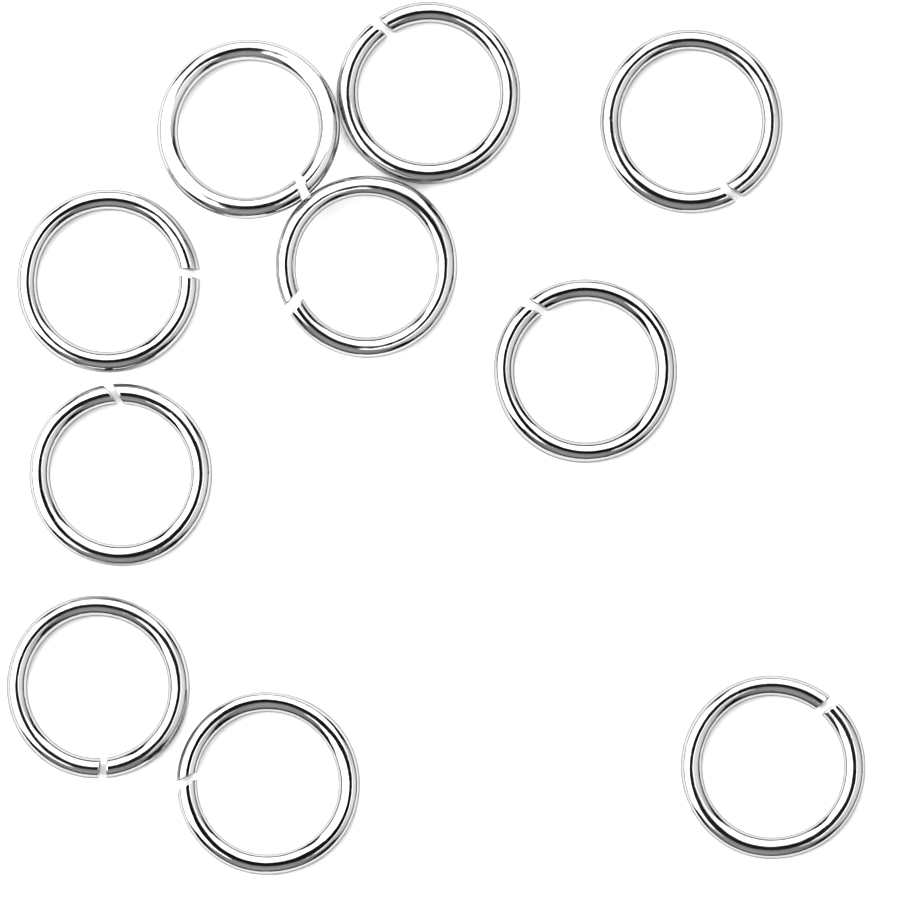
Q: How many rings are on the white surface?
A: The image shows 10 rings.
